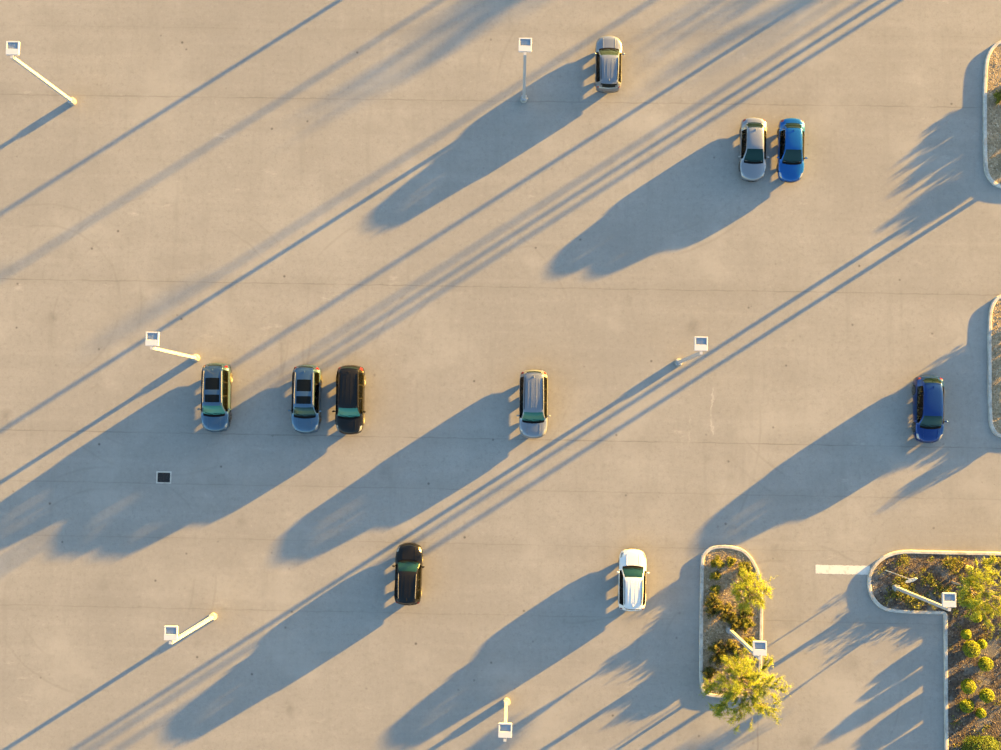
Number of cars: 10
